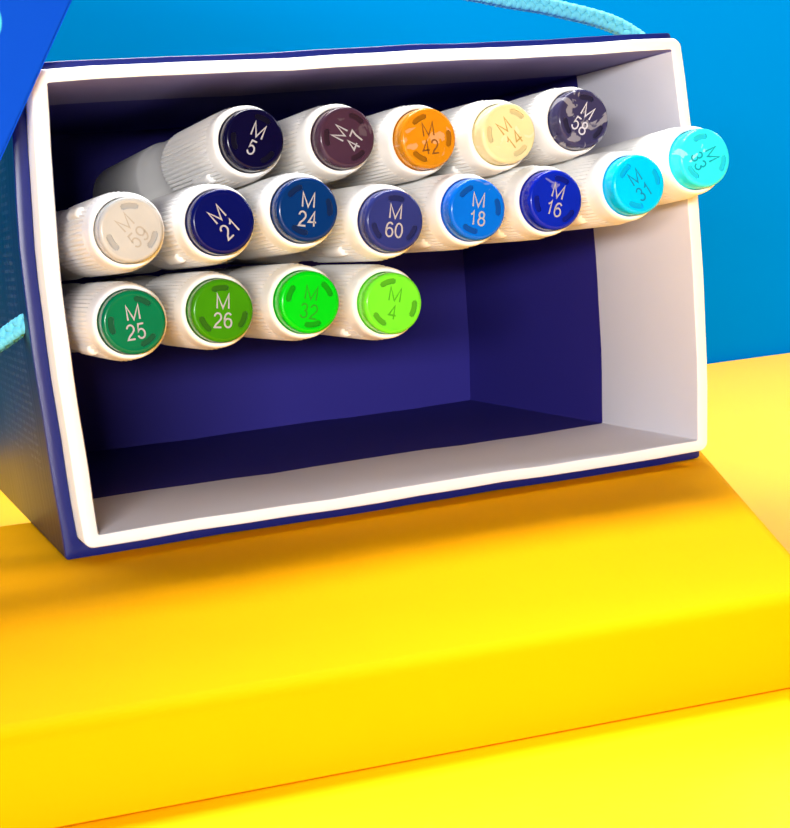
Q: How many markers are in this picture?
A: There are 17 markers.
